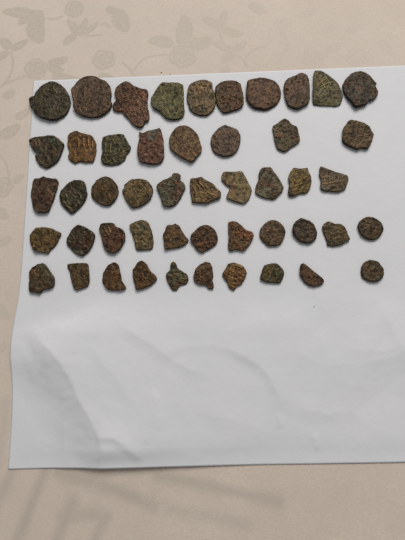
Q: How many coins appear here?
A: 49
